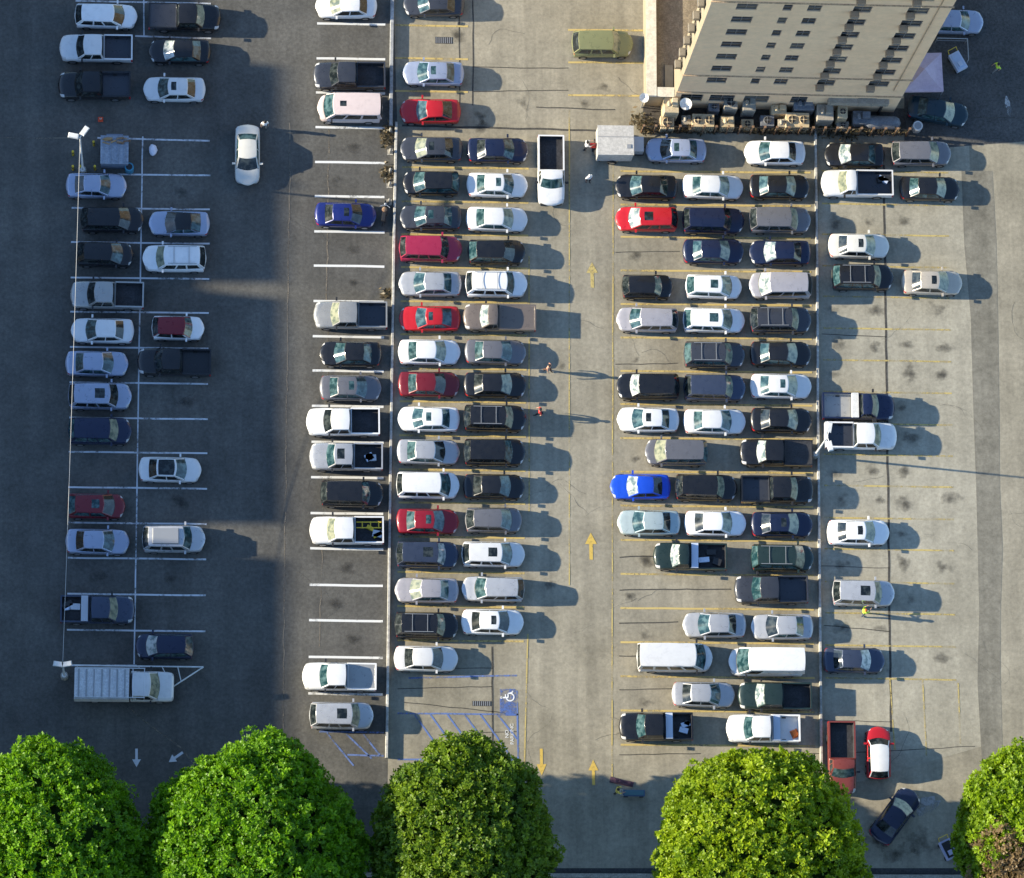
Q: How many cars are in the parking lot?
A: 106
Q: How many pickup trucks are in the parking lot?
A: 25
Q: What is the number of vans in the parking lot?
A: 3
